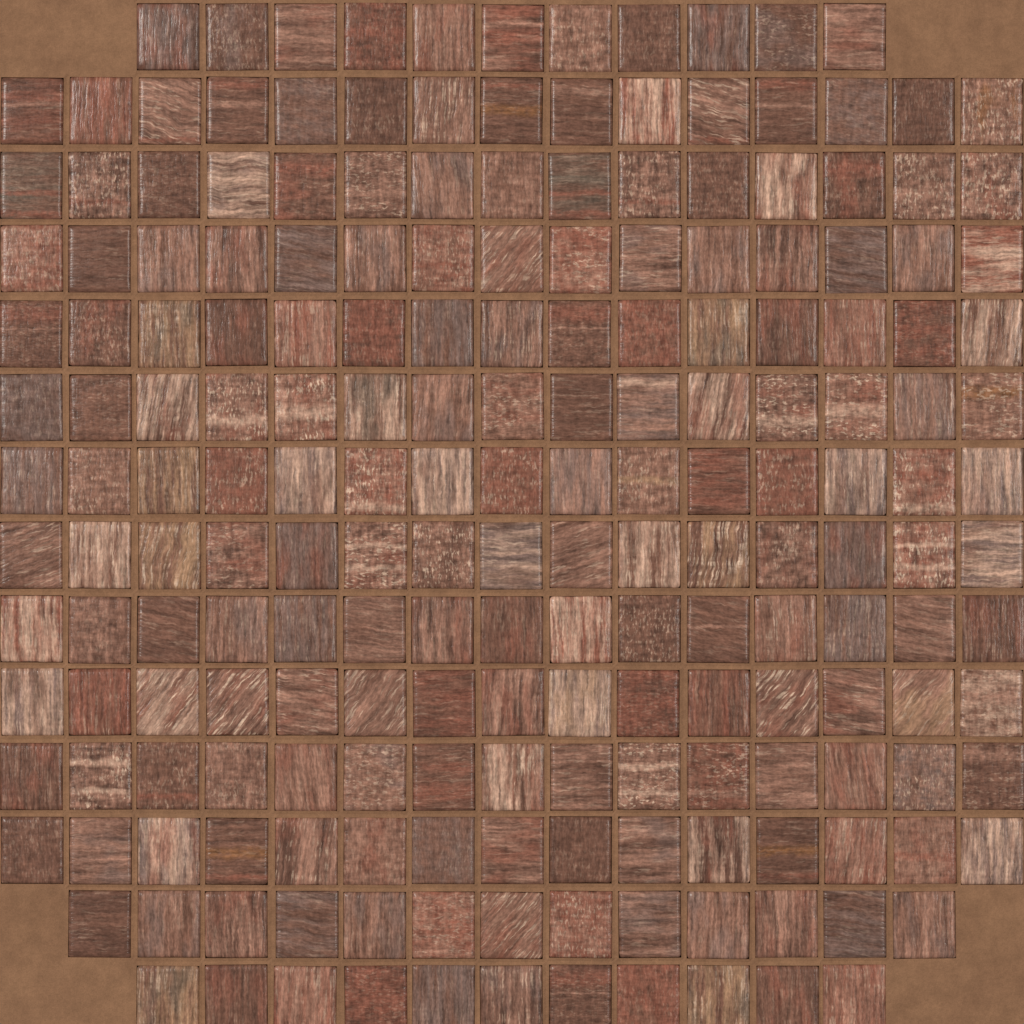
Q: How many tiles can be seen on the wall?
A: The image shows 200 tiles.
